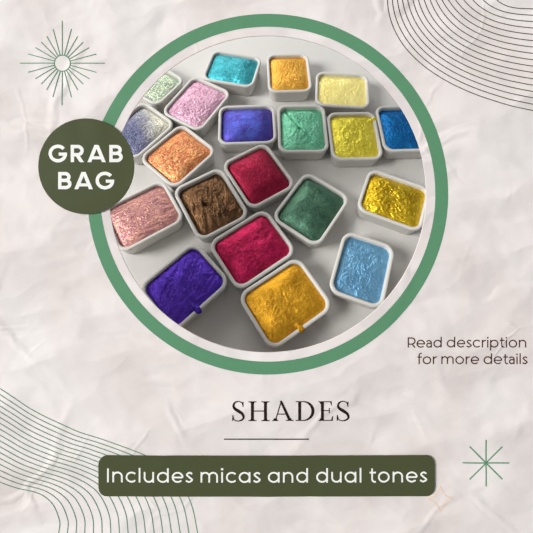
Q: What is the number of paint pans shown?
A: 20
